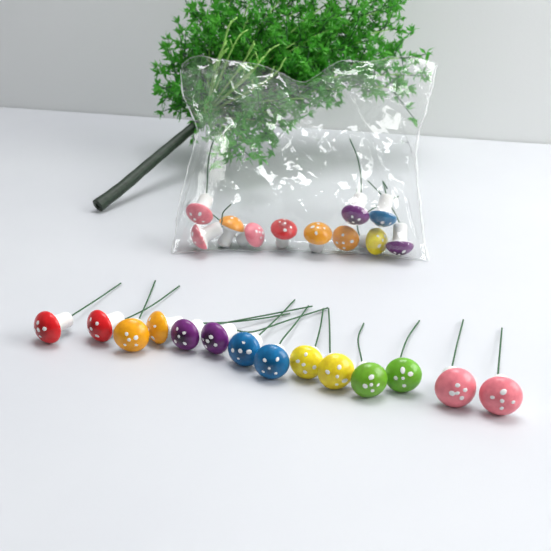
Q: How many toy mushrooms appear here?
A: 25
